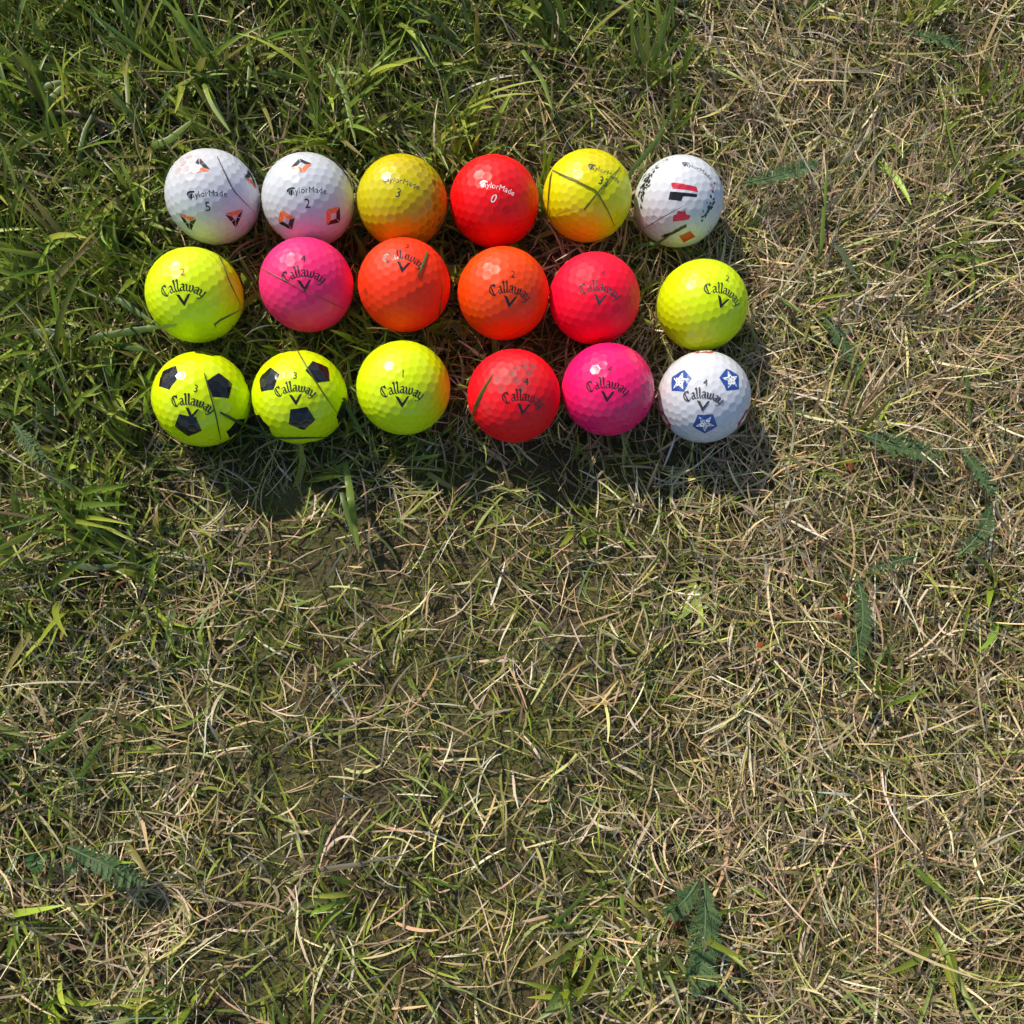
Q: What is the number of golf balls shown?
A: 18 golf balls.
